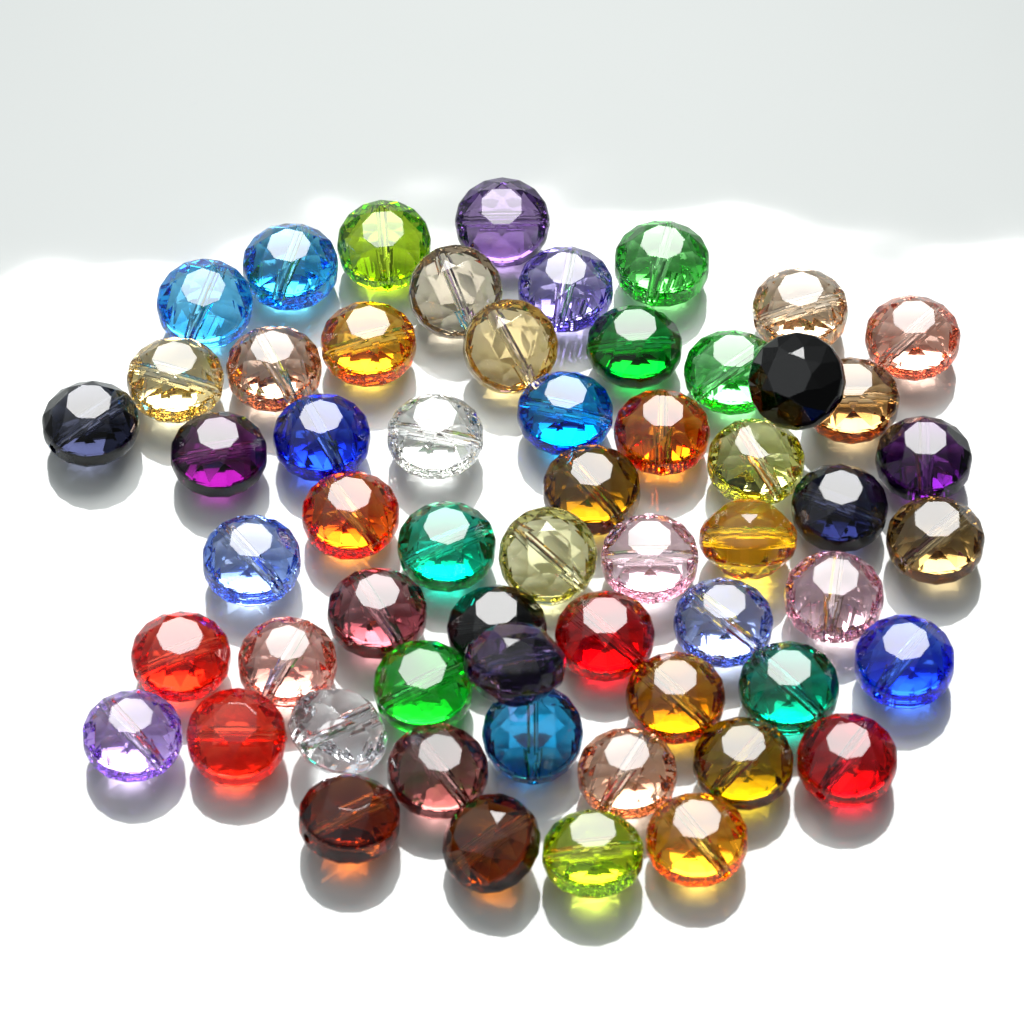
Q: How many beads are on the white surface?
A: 58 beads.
